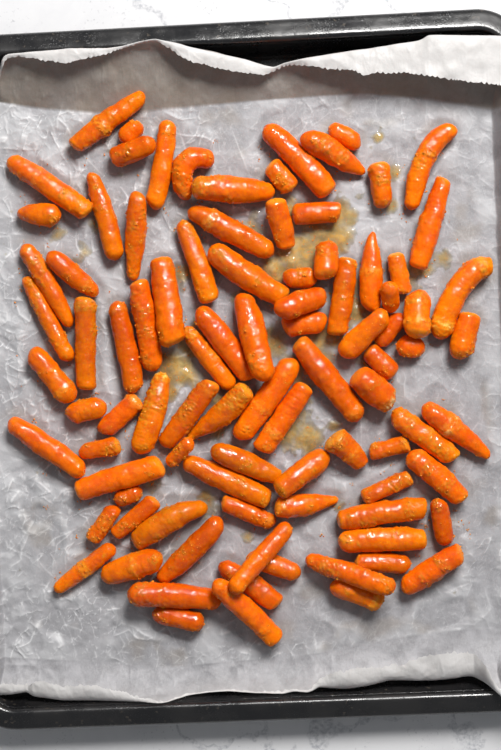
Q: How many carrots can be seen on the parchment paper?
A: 92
